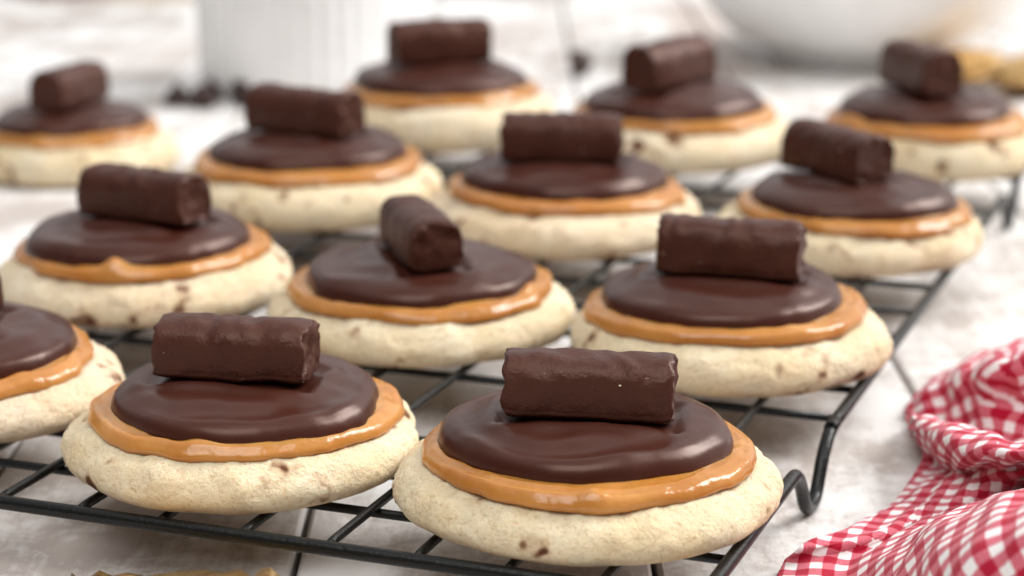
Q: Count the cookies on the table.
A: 13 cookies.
